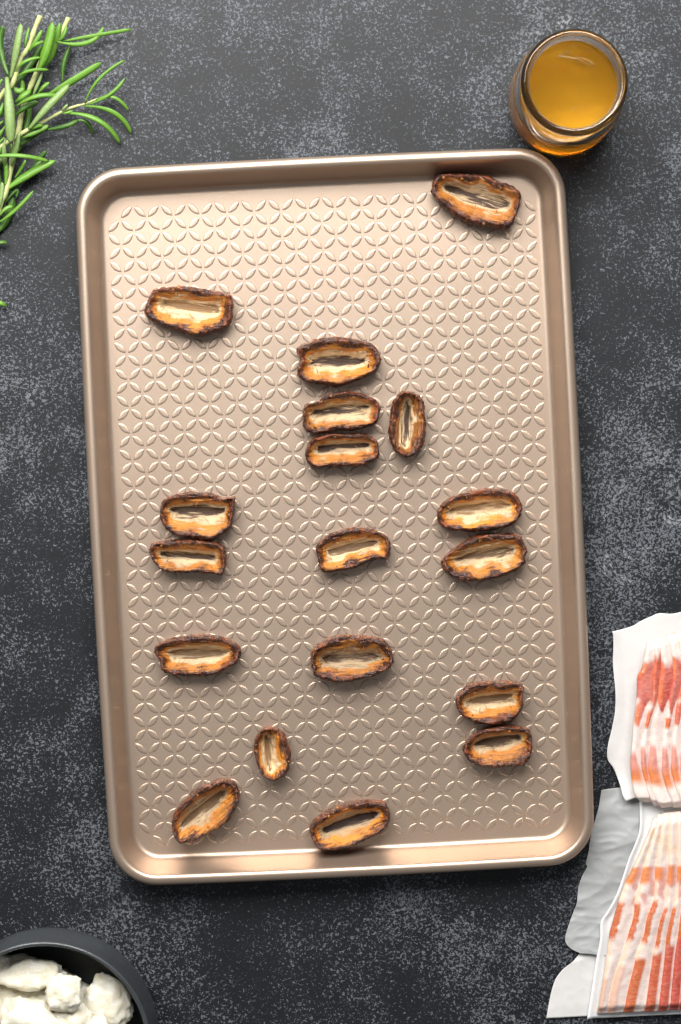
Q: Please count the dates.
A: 18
